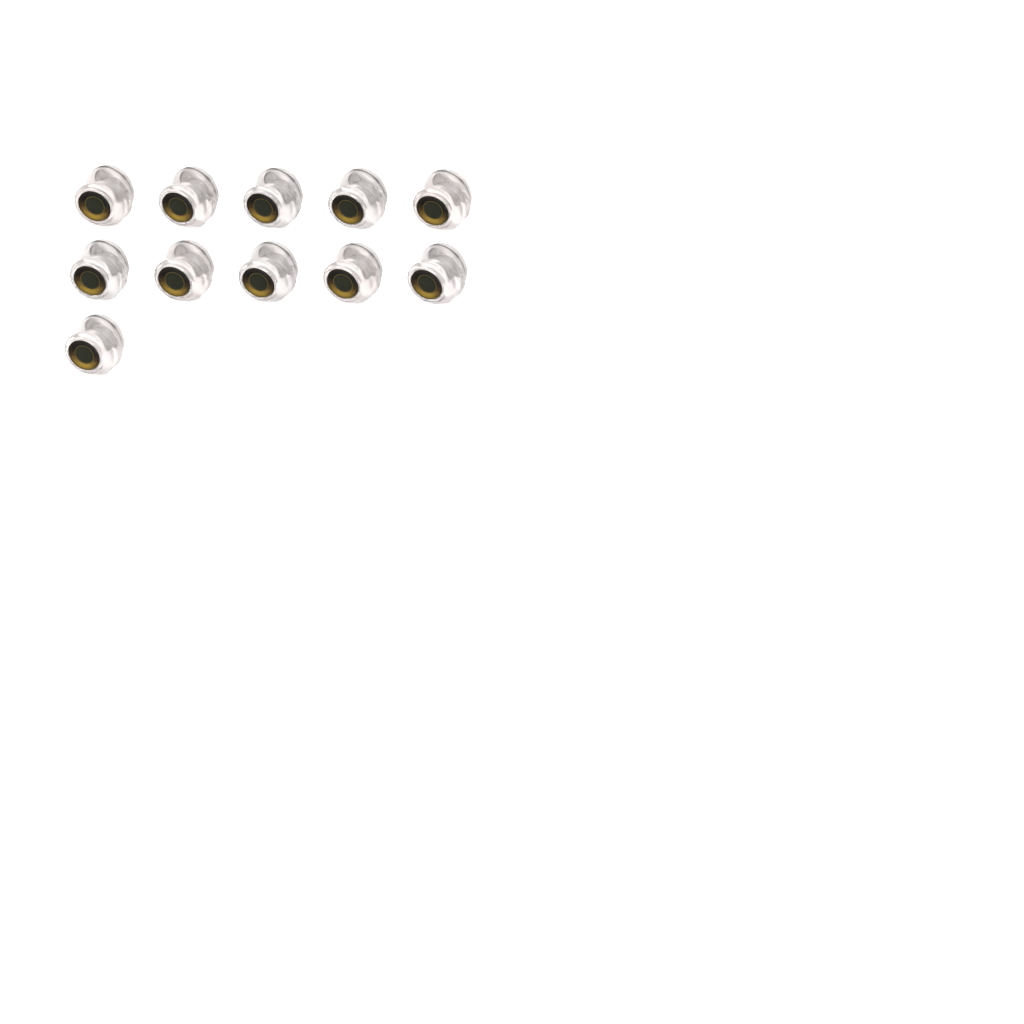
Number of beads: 11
